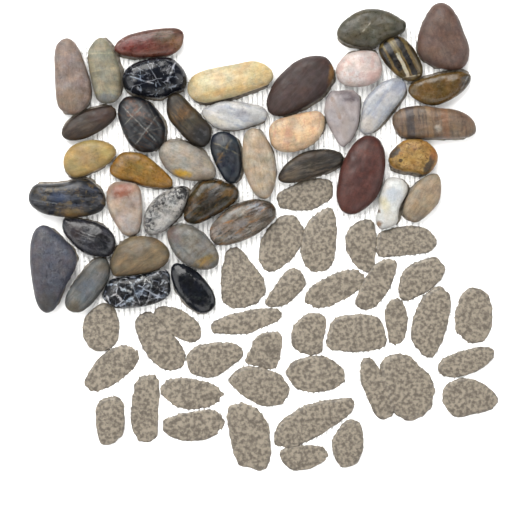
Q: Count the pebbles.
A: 41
